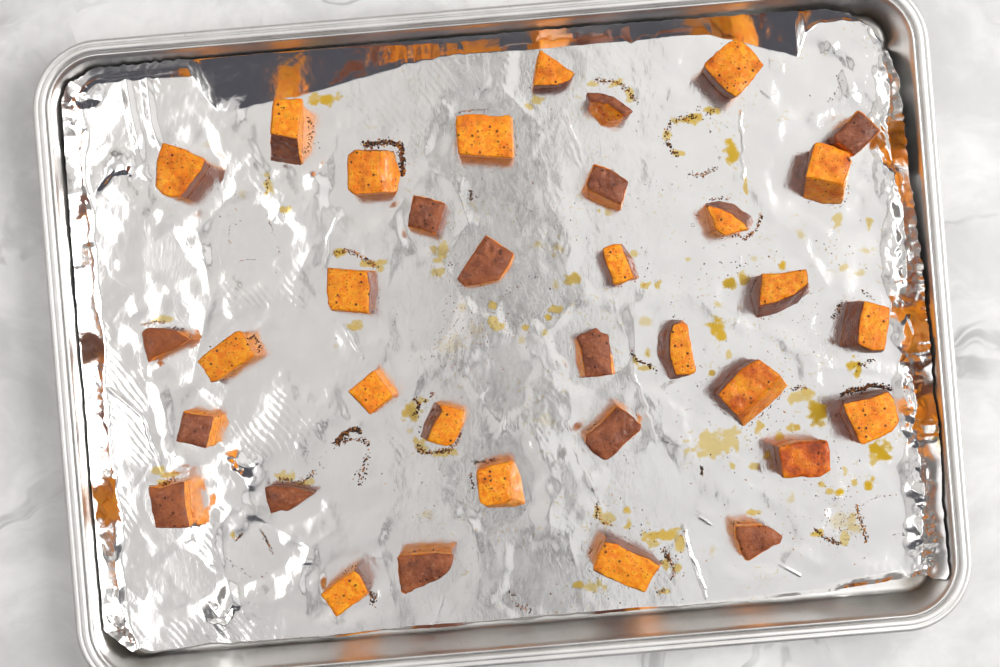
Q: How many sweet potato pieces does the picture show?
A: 35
